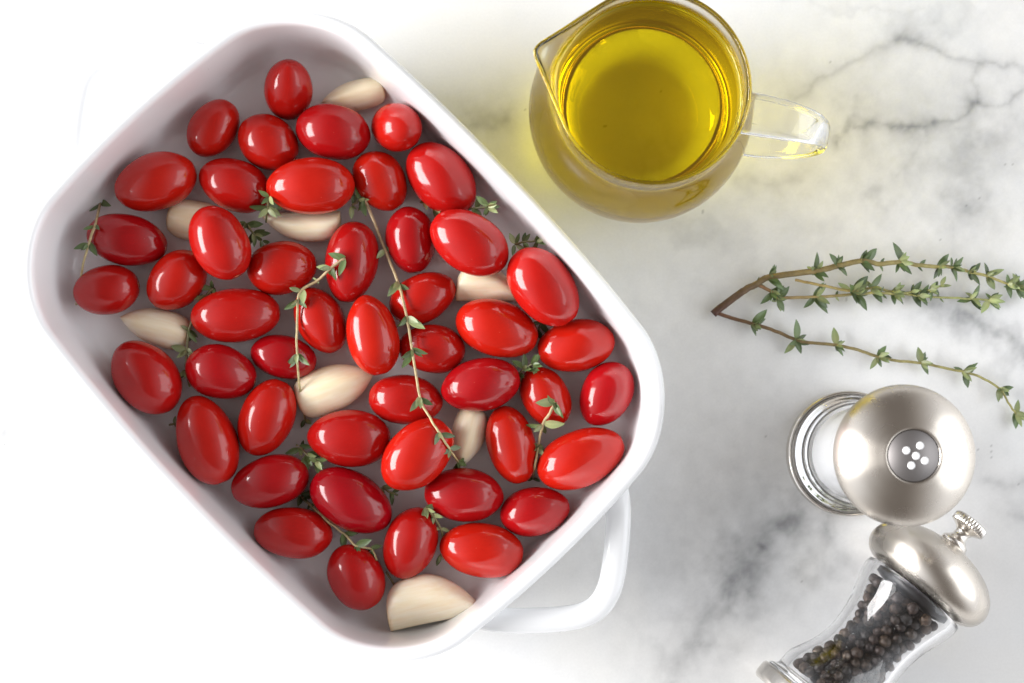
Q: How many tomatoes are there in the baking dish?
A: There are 47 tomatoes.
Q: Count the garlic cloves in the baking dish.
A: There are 8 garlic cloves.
